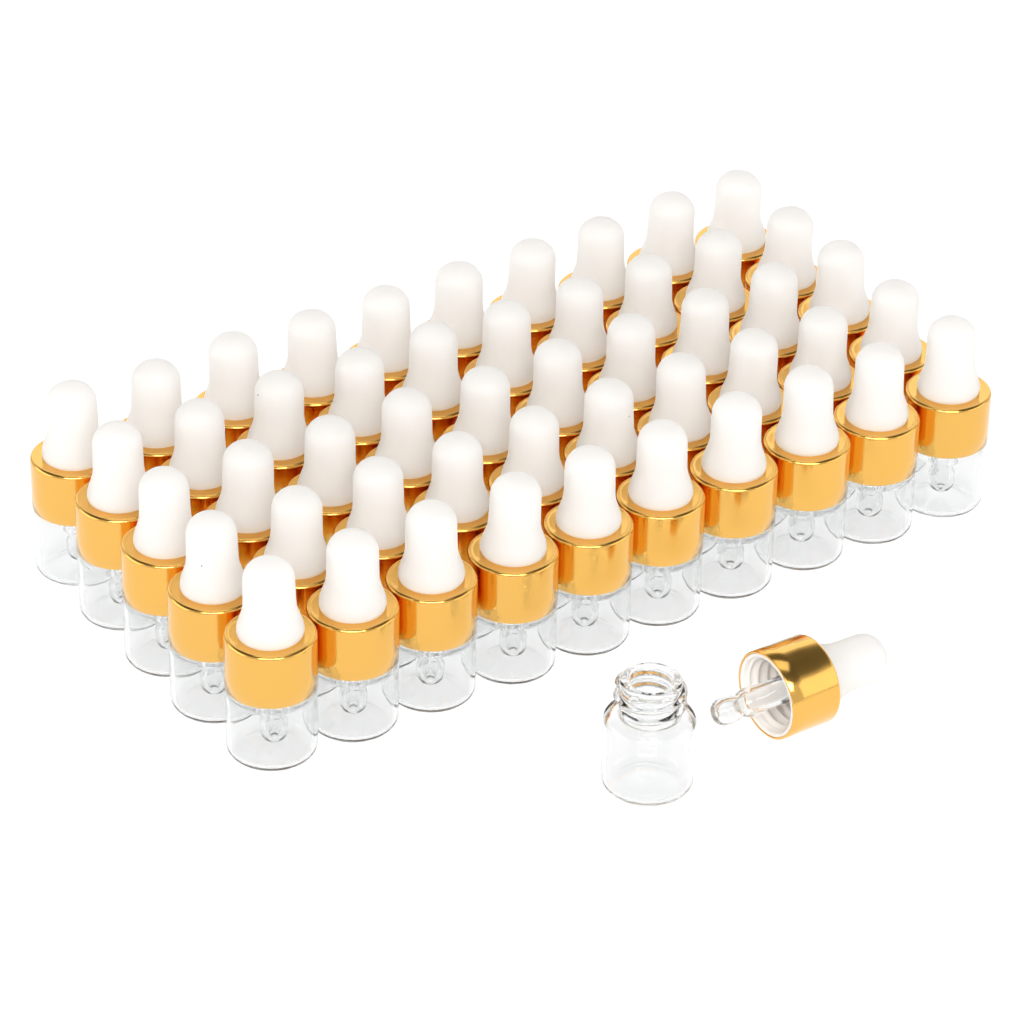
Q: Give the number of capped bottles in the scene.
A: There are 50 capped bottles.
